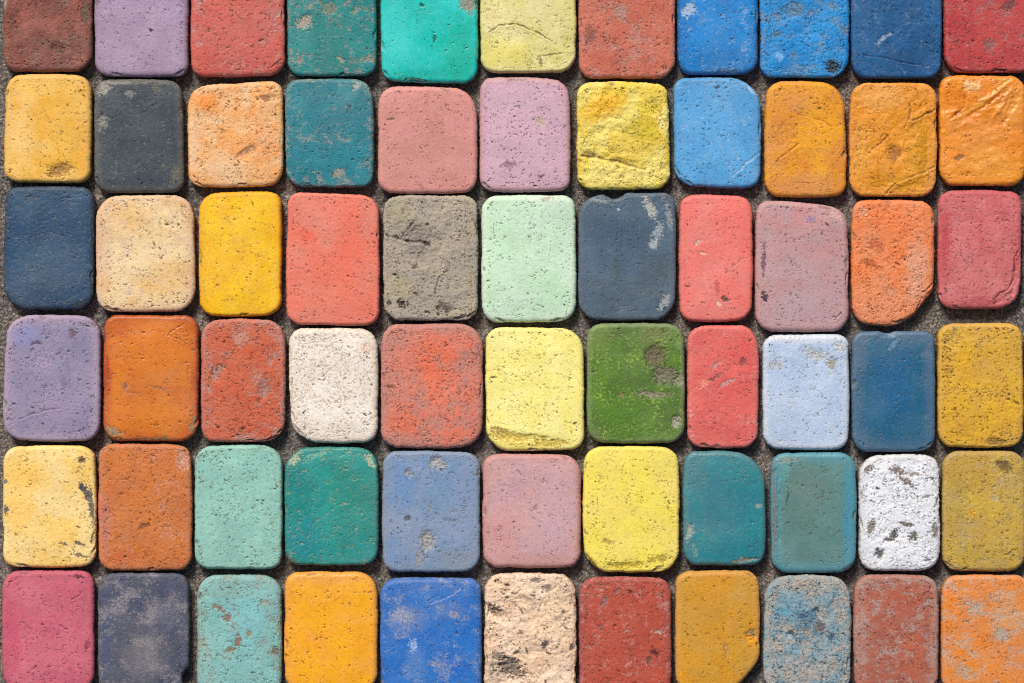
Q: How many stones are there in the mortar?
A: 66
